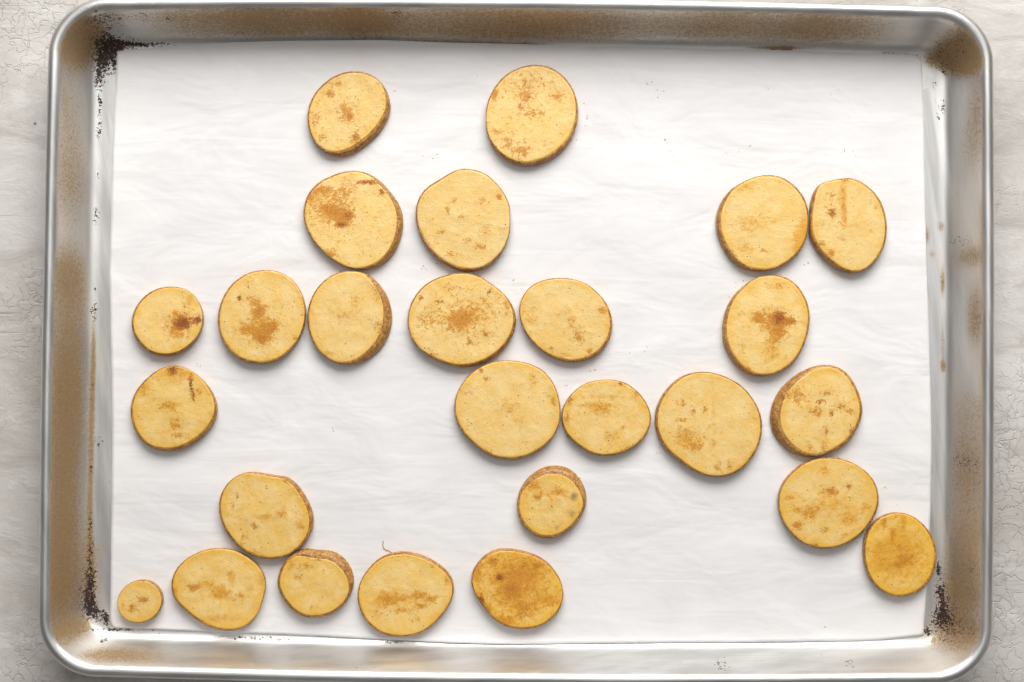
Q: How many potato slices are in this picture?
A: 26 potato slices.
